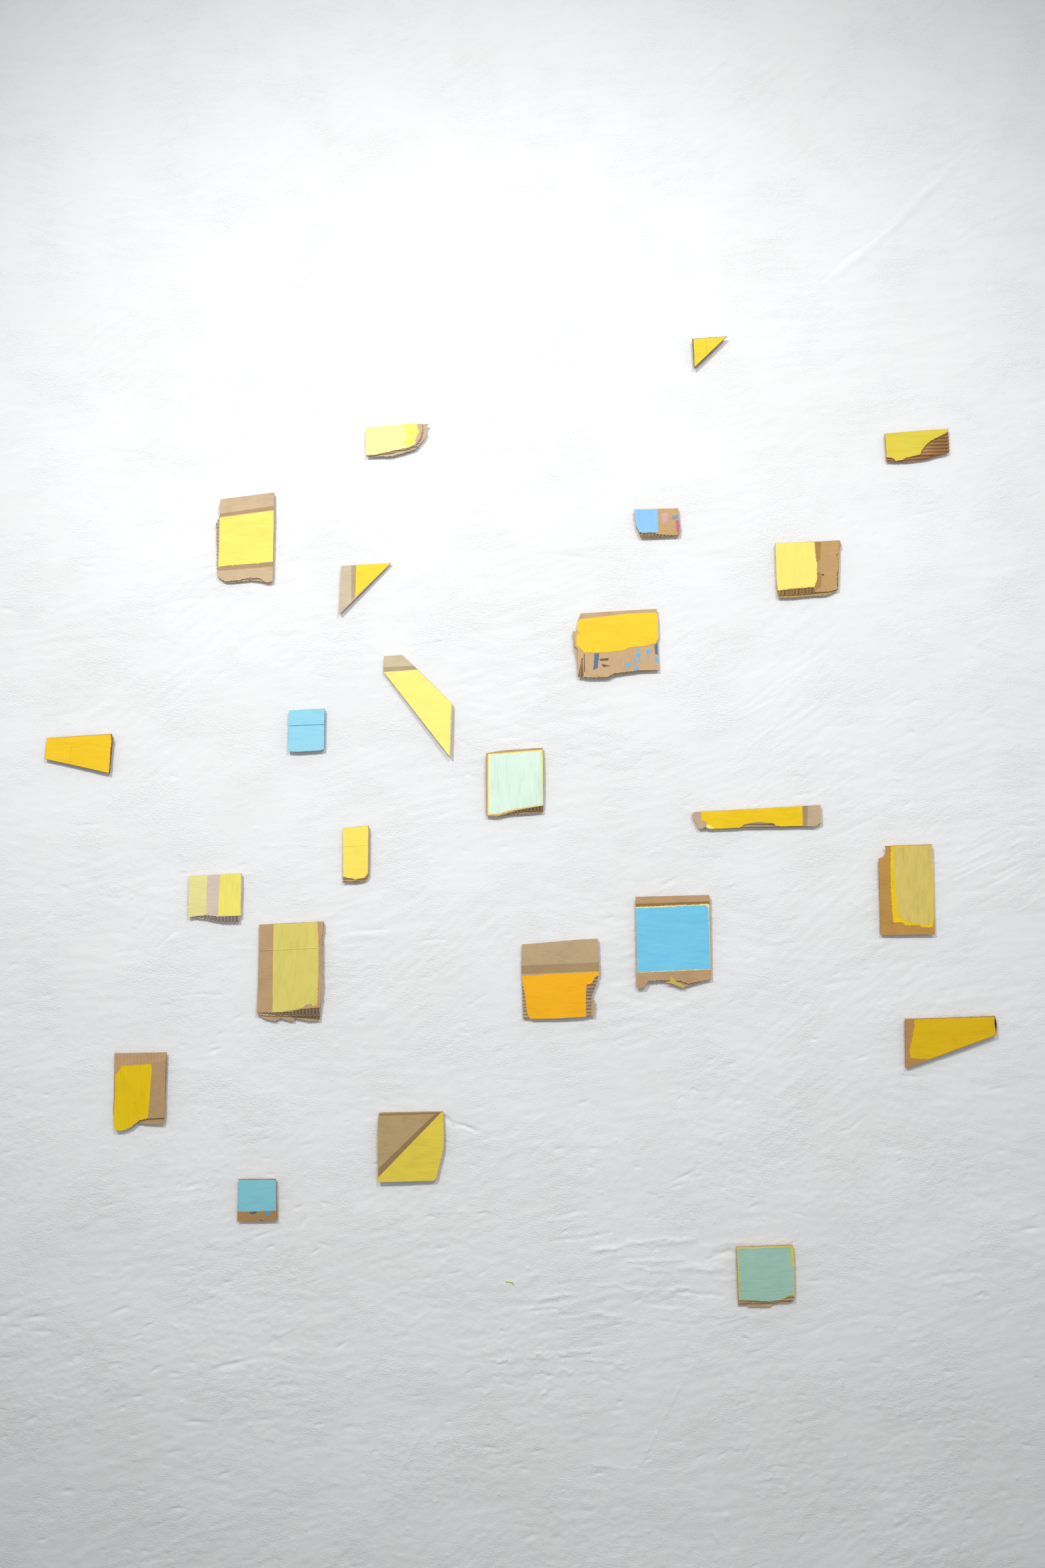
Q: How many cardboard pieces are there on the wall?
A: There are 24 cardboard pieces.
